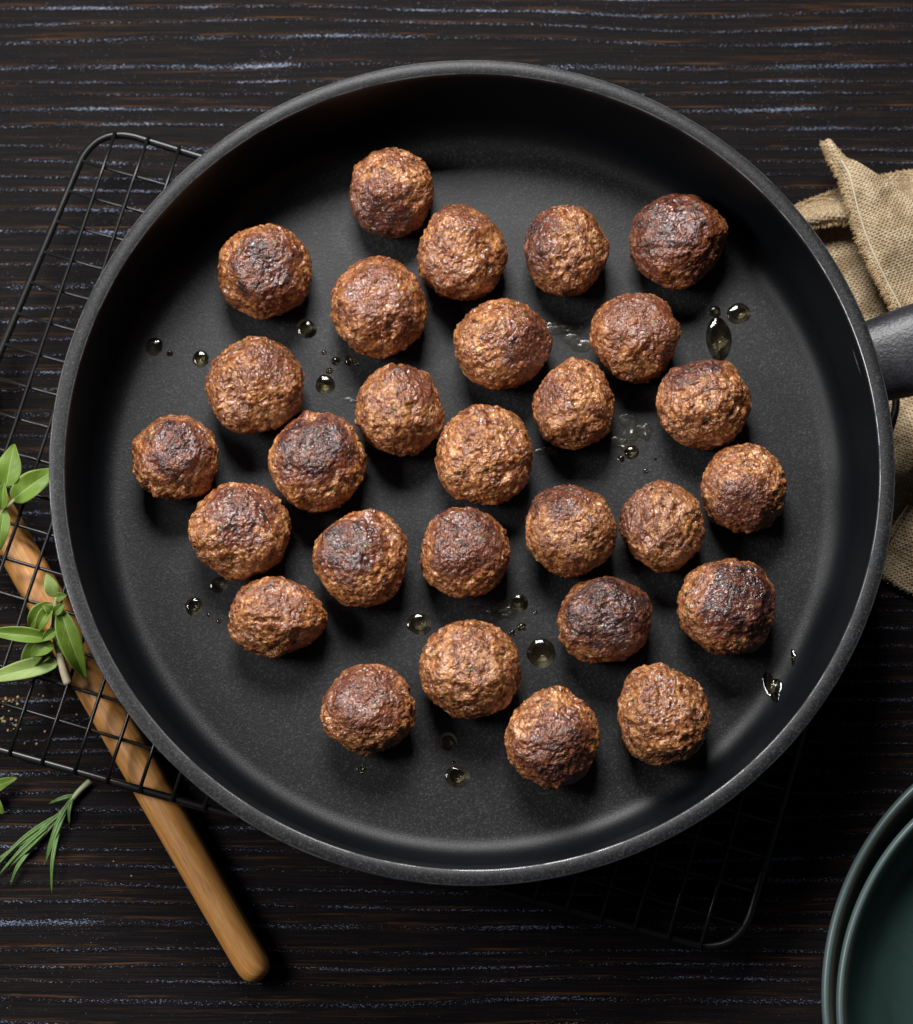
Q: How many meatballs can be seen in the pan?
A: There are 28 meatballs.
